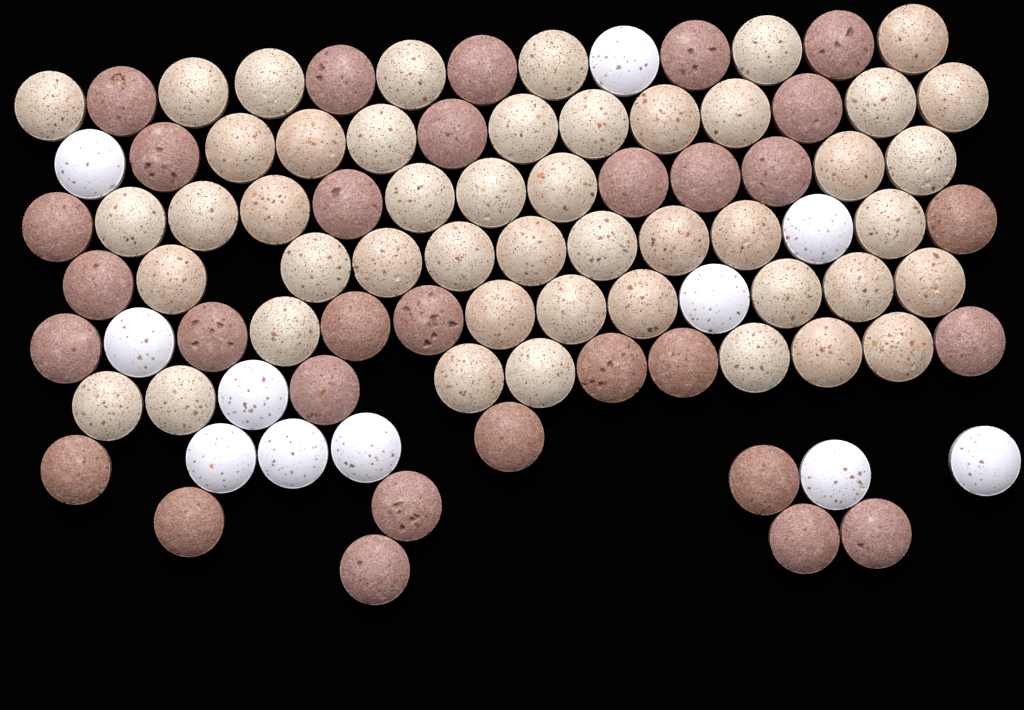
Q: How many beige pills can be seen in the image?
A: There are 47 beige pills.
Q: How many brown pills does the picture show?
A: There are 31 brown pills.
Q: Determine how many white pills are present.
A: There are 11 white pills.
